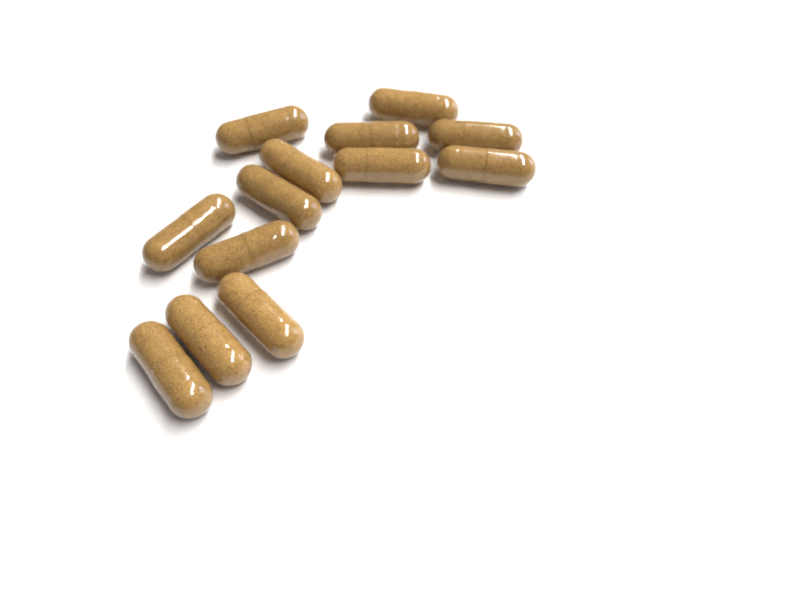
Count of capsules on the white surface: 13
